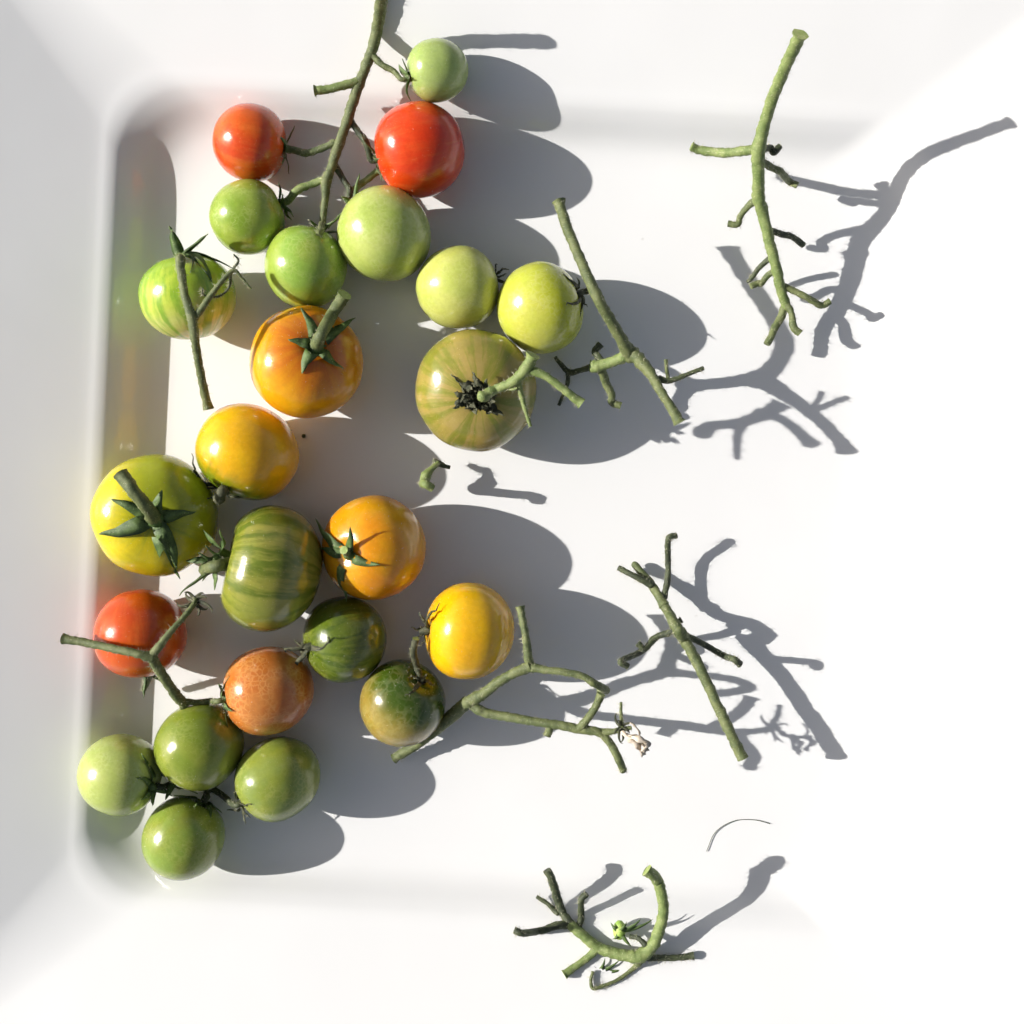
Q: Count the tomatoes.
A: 24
